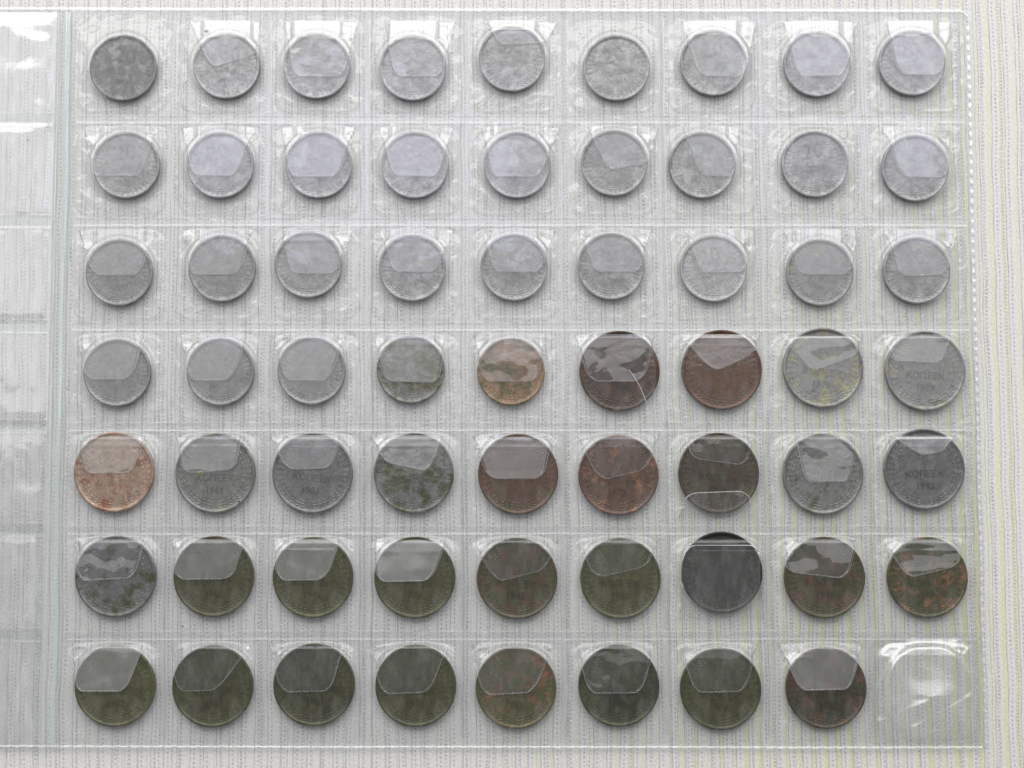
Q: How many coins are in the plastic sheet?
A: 62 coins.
